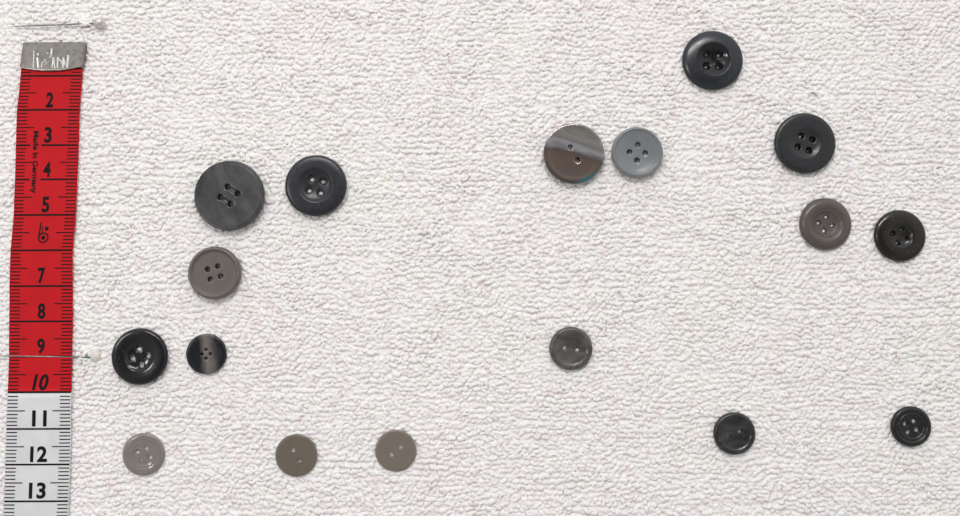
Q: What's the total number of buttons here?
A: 17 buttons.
